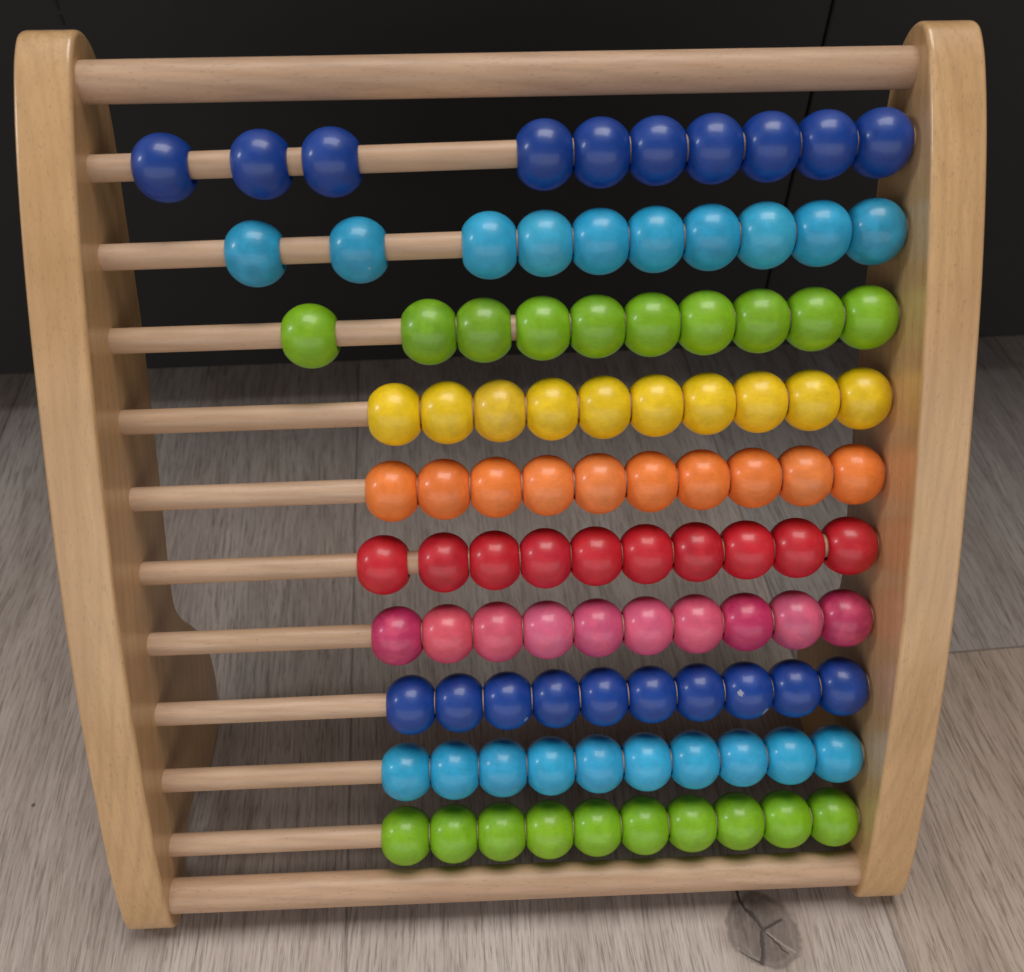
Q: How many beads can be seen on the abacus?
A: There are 100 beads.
